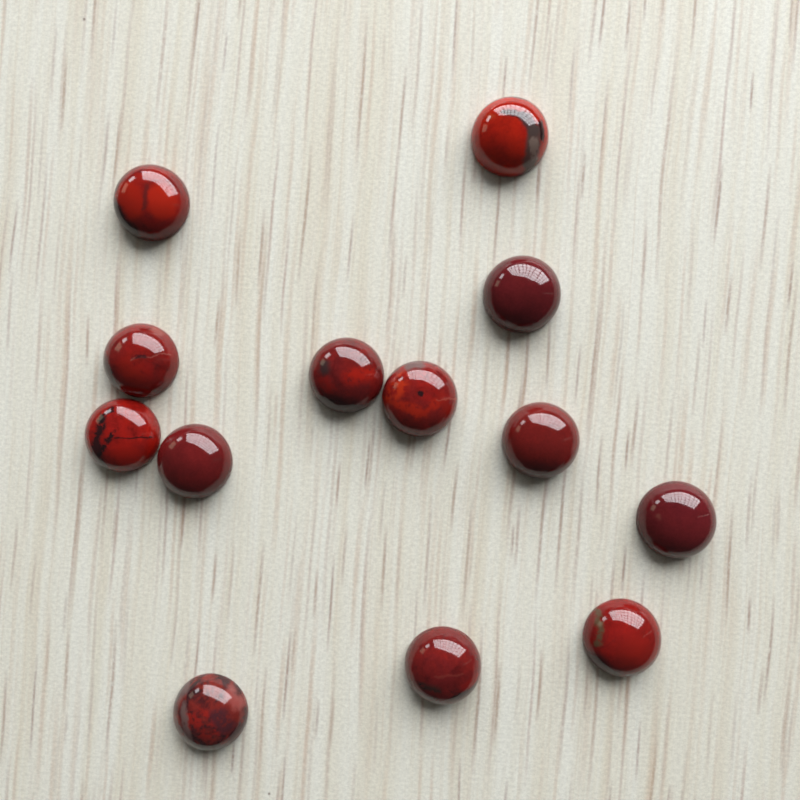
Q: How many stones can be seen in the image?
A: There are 13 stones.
